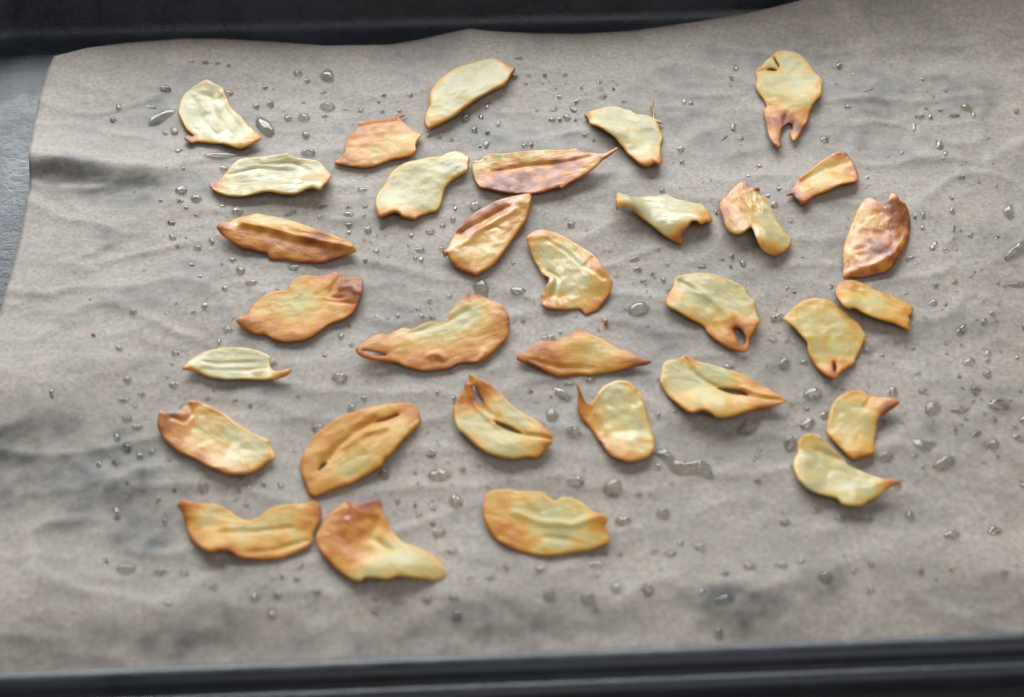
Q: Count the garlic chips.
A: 32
